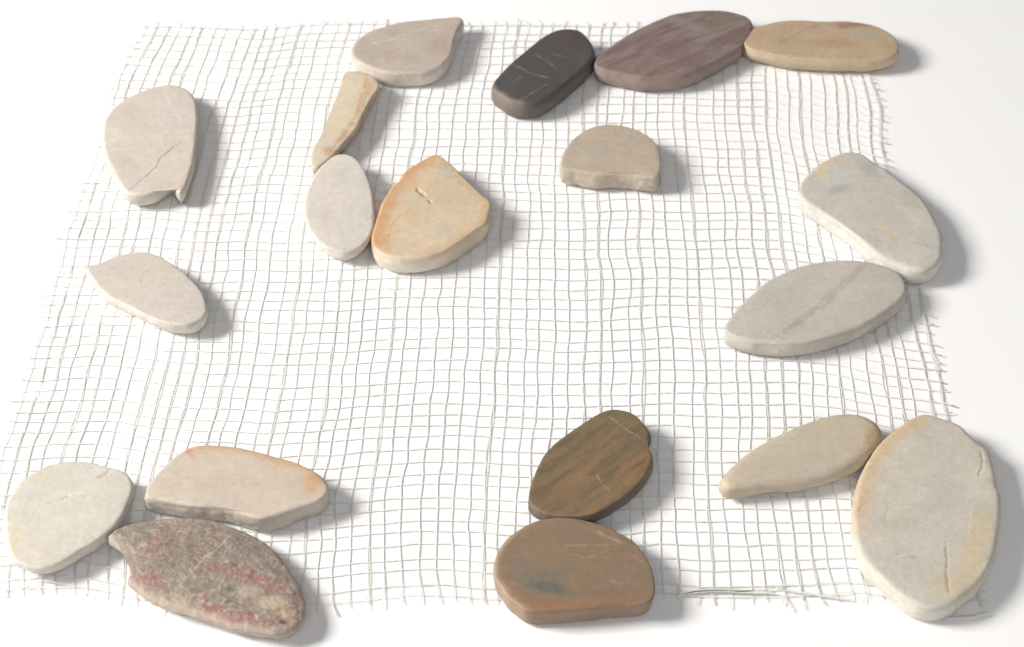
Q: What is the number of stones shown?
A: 19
